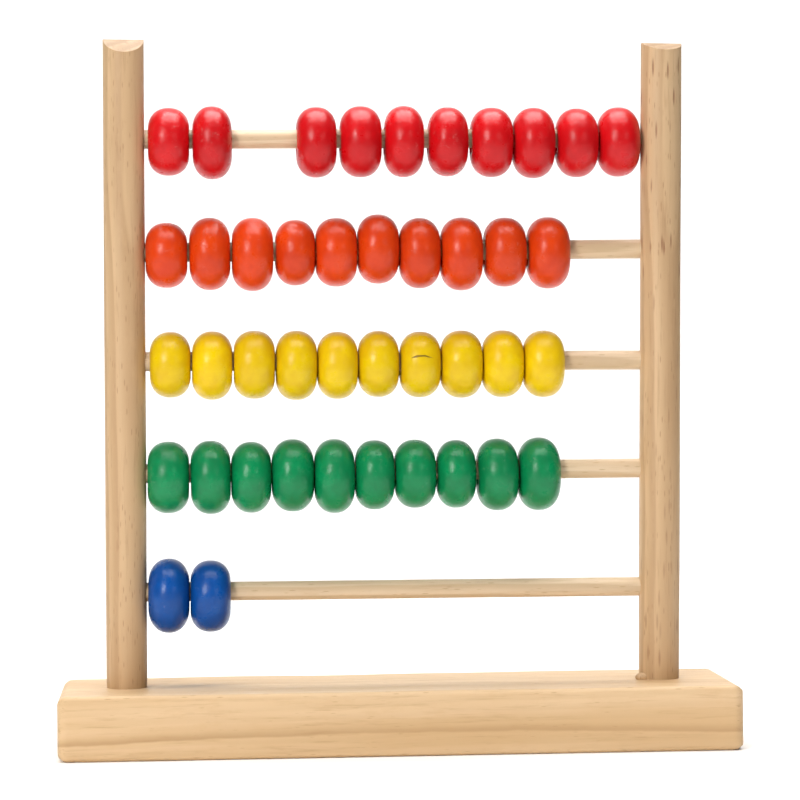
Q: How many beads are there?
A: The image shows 42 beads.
